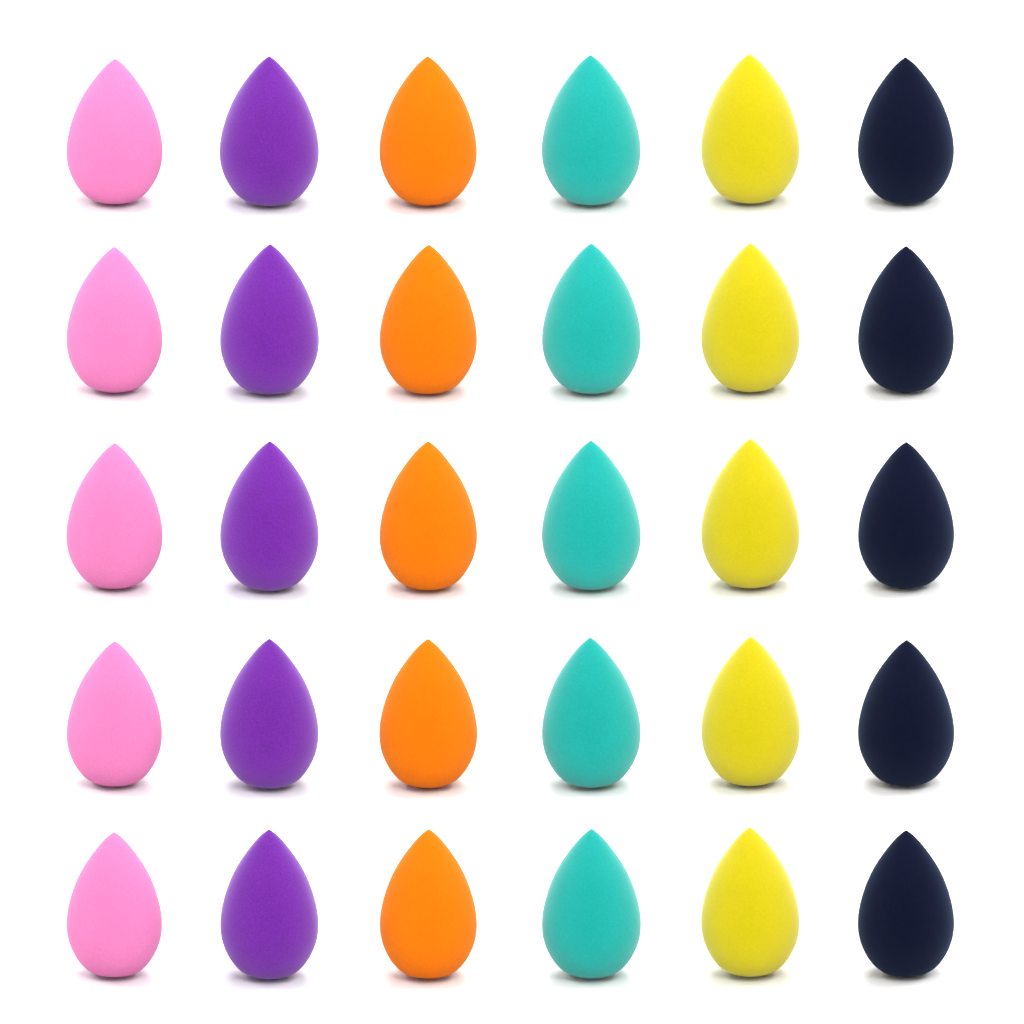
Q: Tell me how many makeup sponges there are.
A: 30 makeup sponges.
